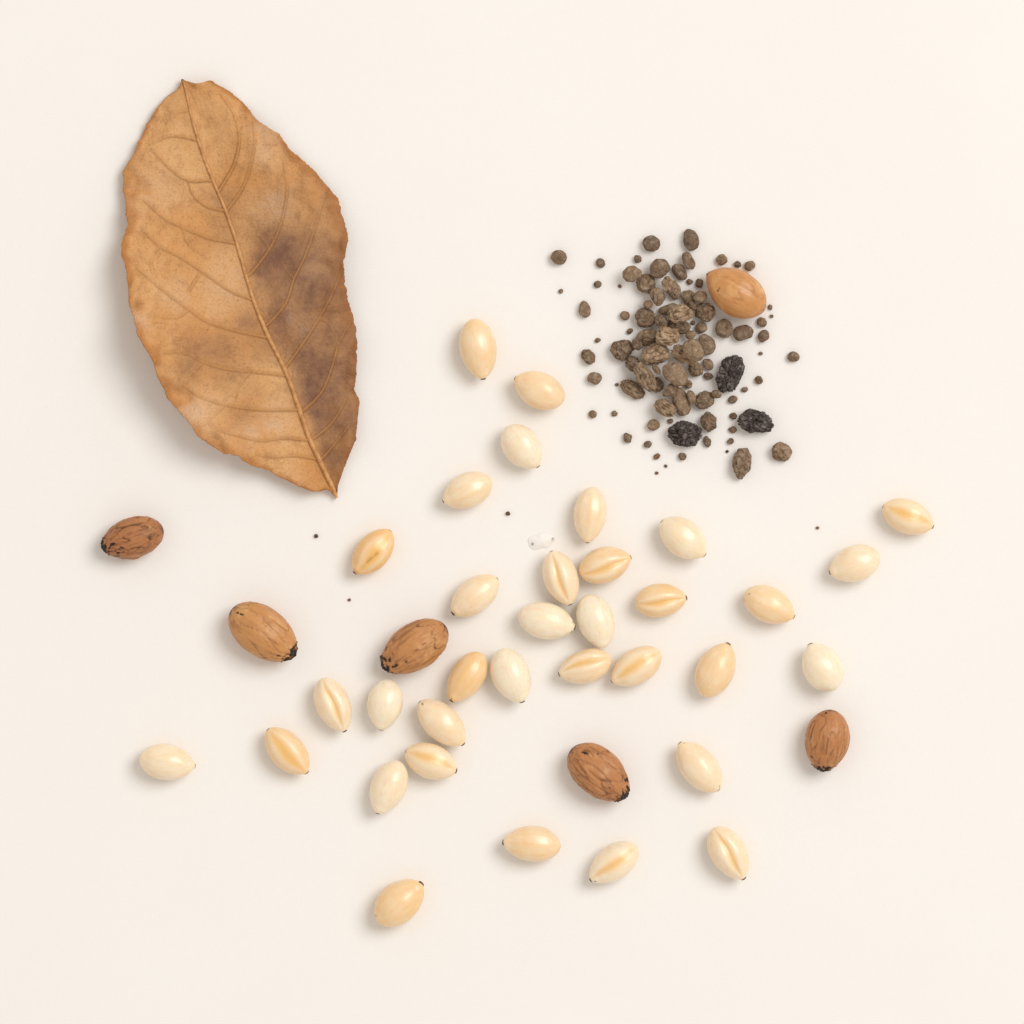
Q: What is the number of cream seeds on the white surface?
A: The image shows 34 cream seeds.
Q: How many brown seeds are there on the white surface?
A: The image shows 6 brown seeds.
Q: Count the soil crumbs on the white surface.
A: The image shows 76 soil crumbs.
